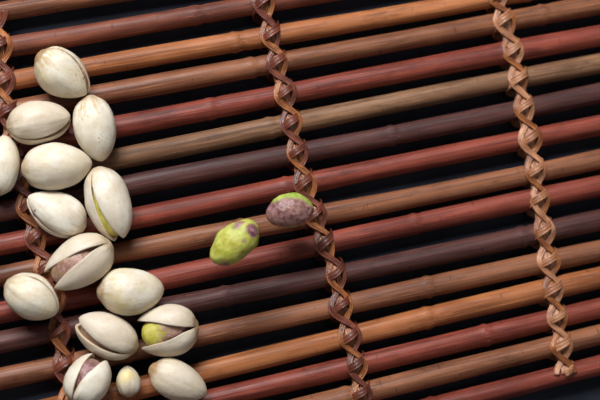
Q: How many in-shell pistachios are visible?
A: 15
